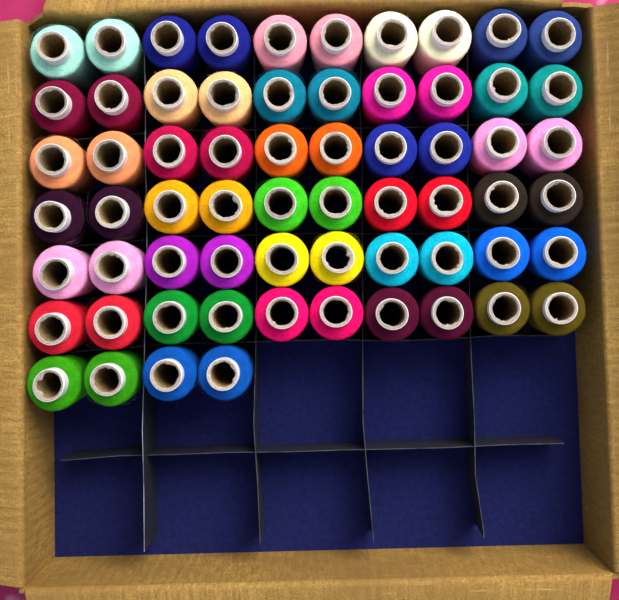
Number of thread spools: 64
